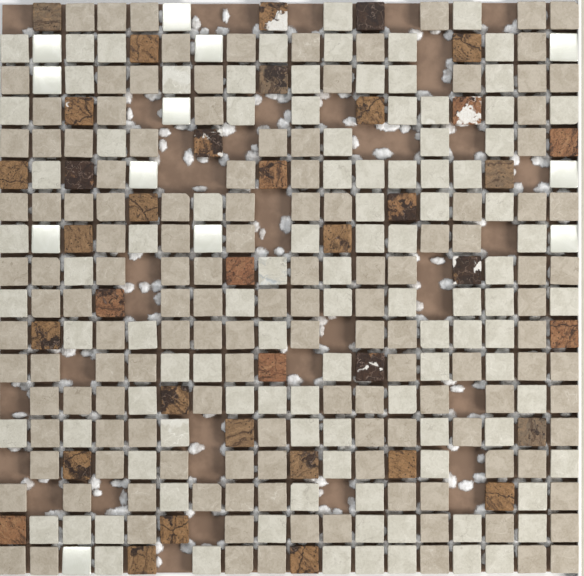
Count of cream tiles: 101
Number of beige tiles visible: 133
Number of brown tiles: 37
